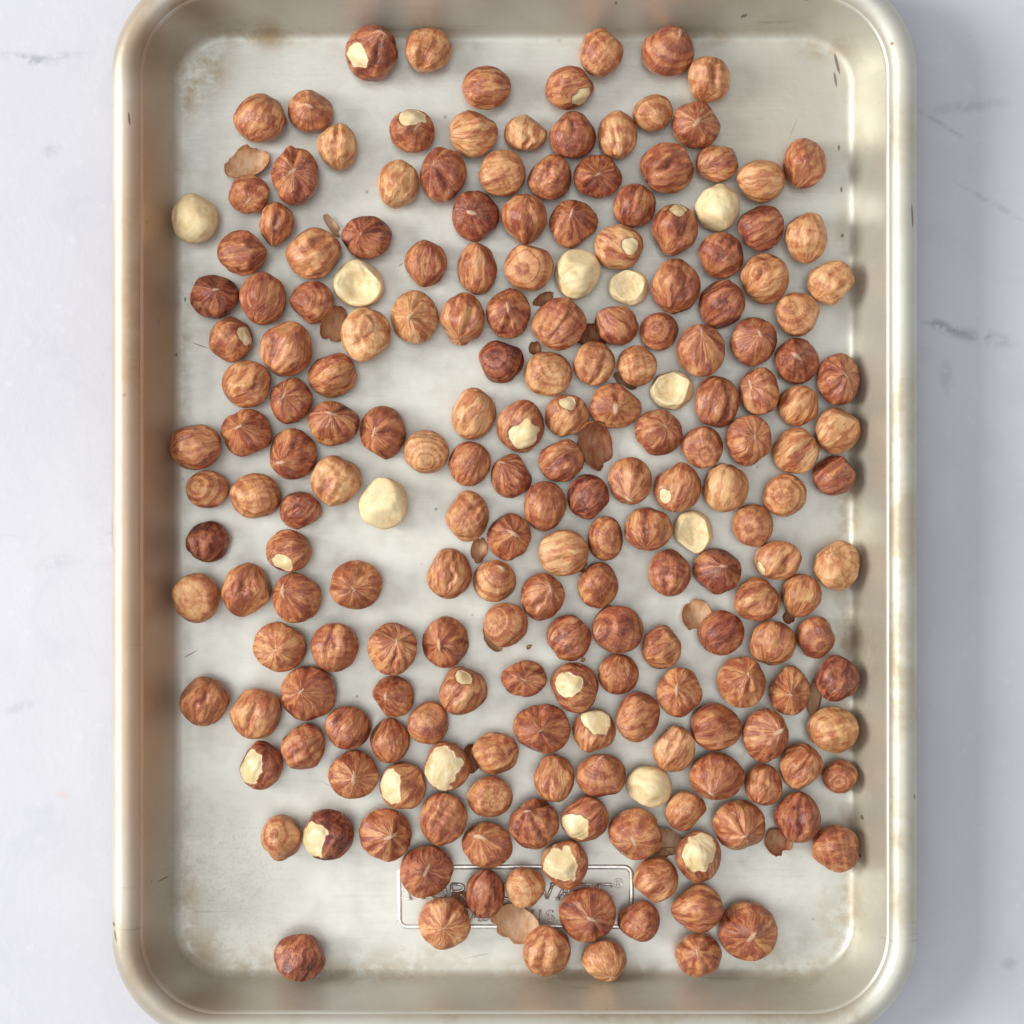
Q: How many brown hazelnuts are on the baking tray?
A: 199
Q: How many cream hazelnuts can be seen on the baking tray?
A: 9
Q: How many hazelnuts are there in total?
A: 208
